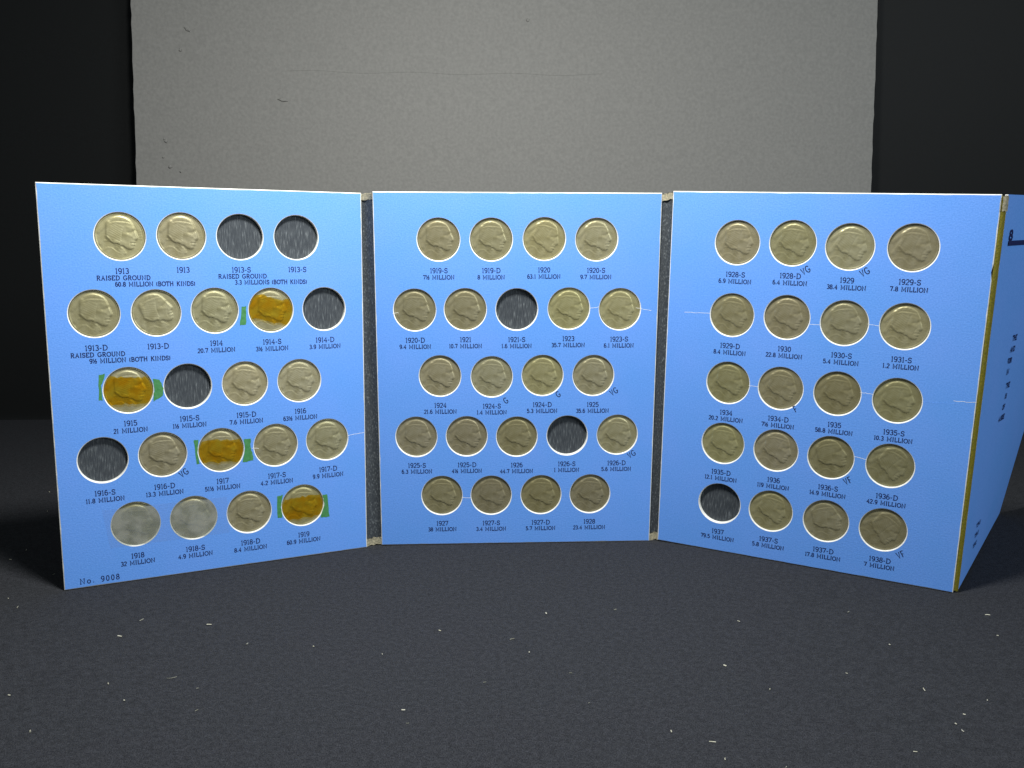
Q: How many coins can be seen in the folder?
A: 56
